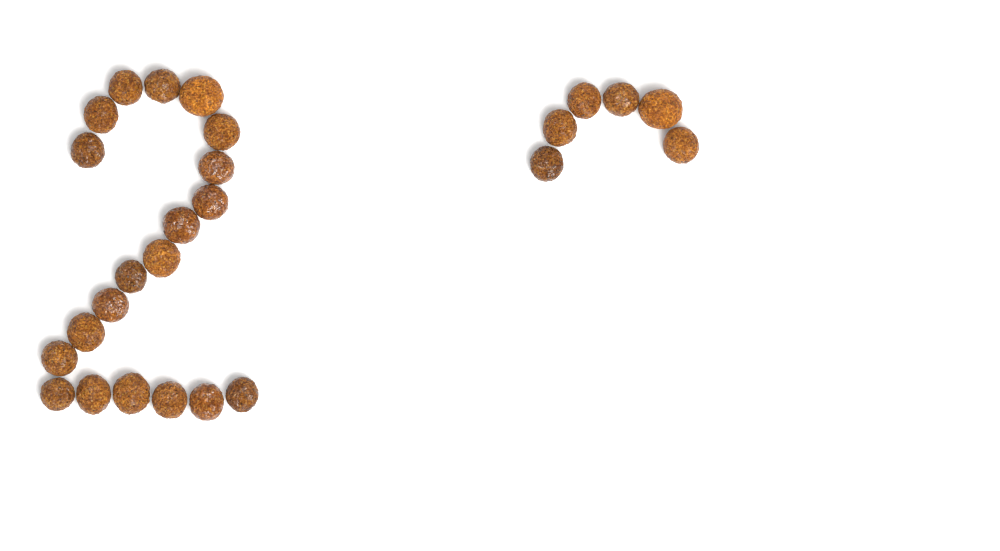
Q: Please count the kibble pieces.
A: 26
